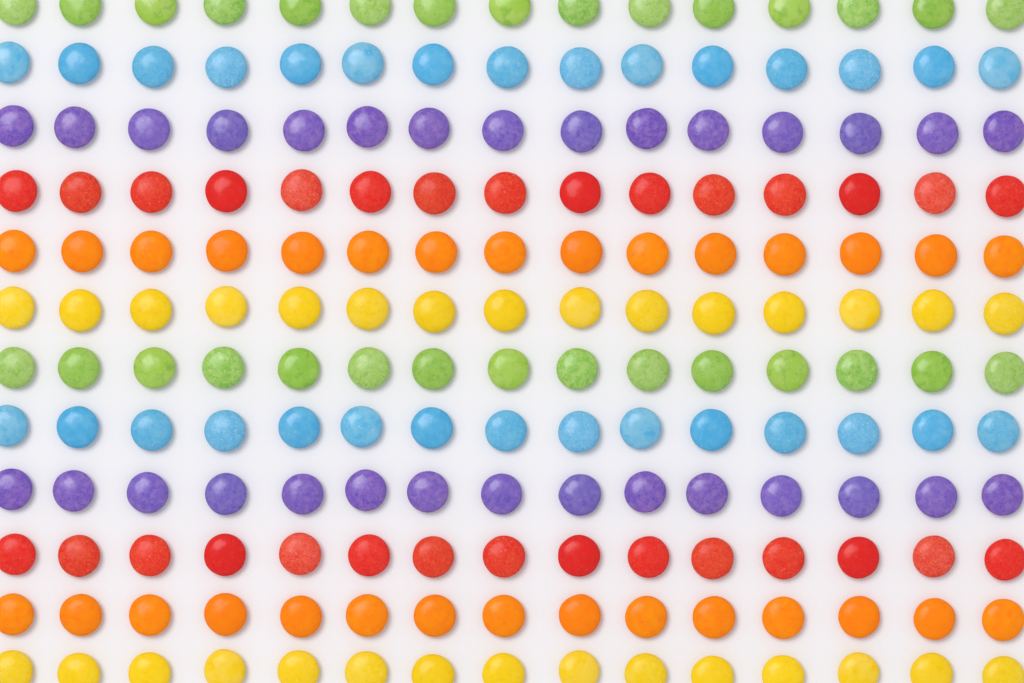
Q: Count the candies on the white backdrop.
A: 180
